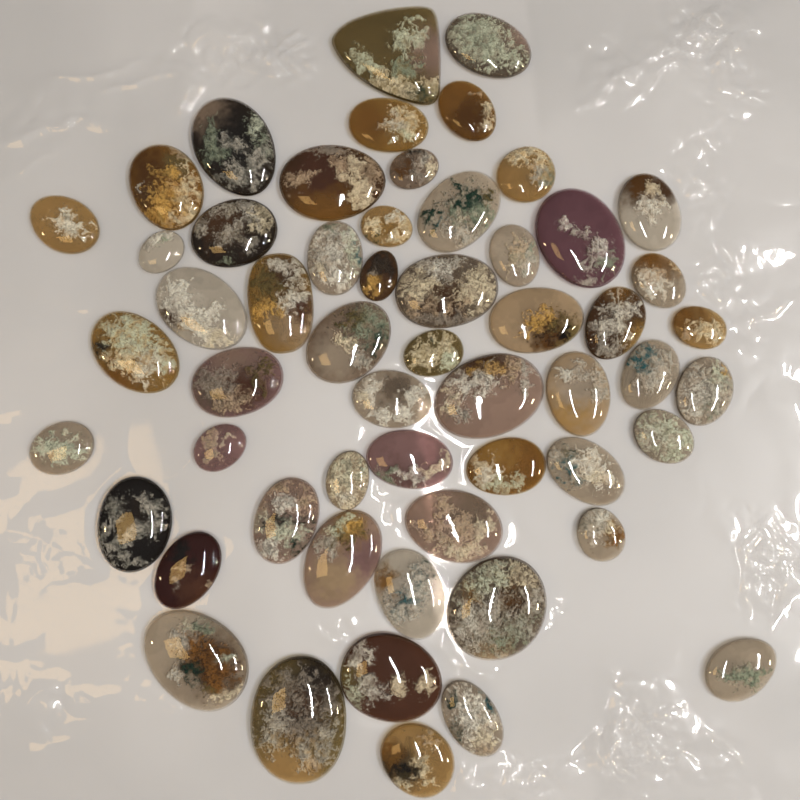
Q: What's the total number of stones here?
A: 56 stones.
